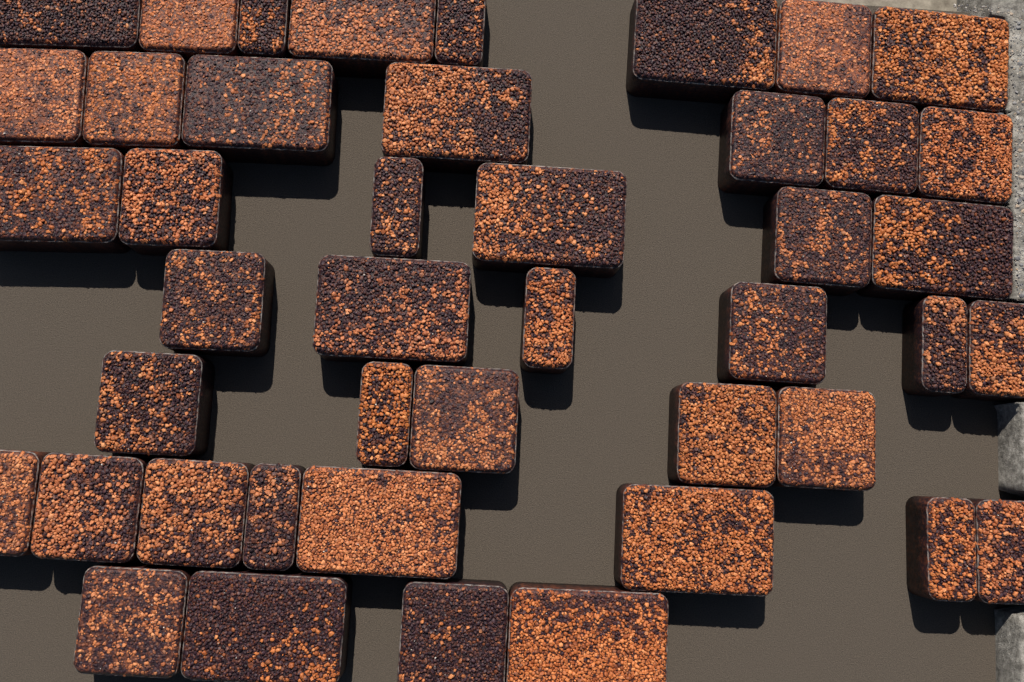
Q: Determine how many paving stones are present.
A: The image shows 44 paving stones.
